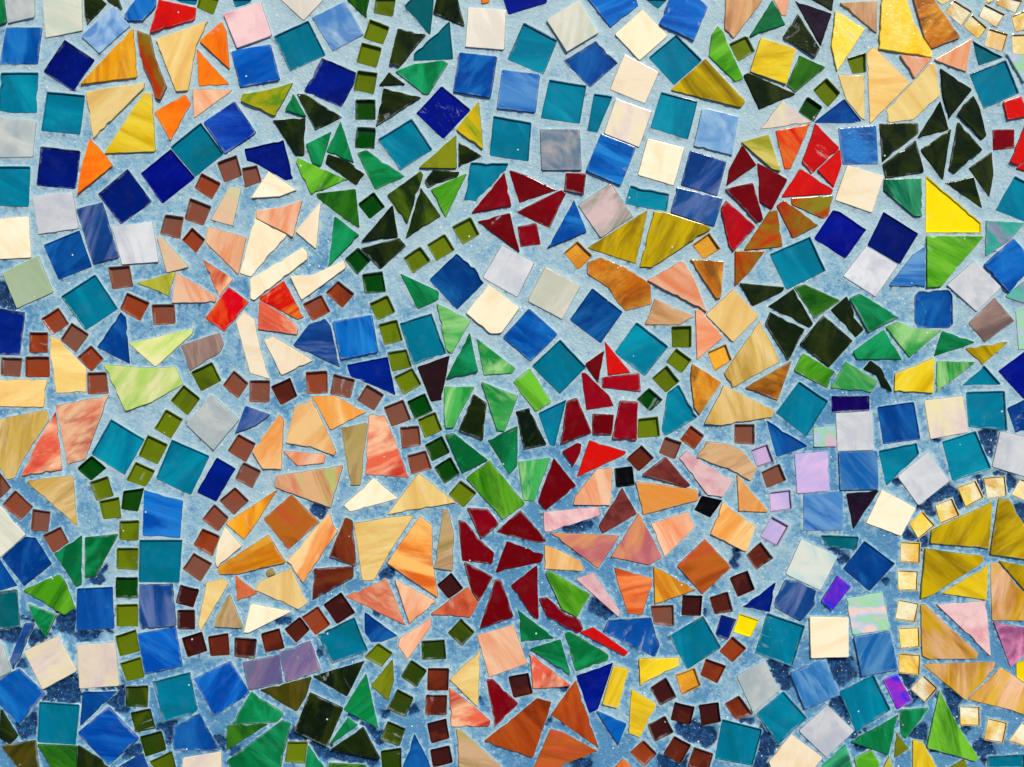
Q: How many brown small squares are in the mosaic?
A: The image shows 72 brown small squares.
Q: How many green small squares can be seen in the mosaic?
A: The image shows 58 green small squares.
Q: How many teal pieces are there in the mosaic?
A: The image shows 48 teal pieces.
